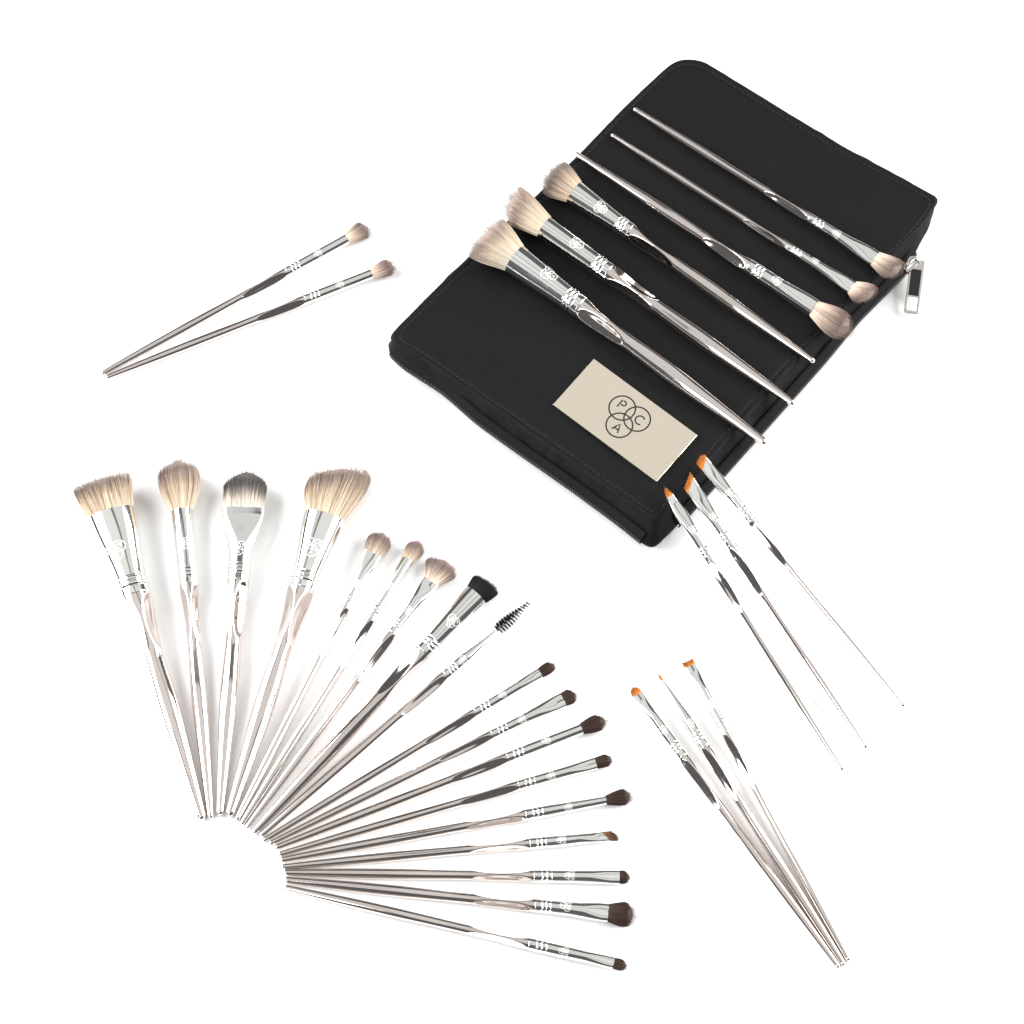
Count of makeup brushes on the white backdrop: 32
